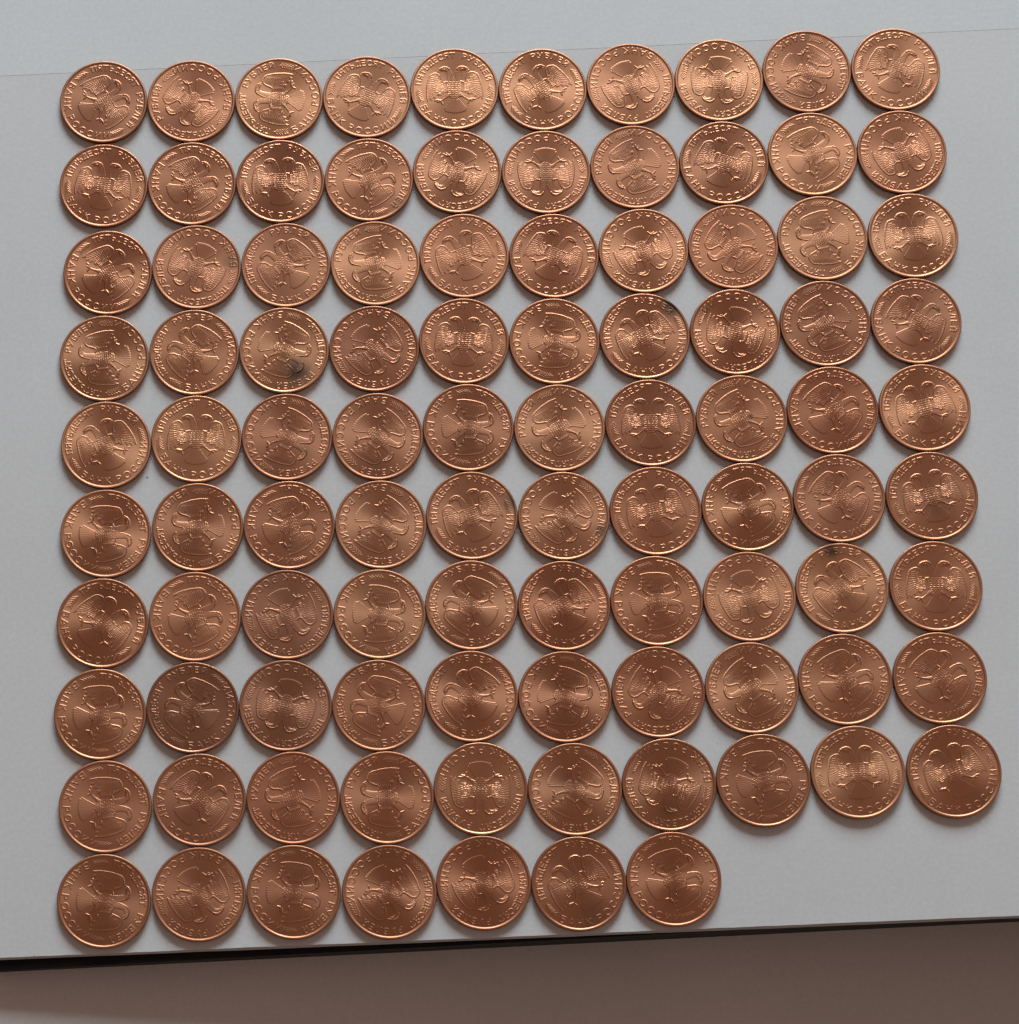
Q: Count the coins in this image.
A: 97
